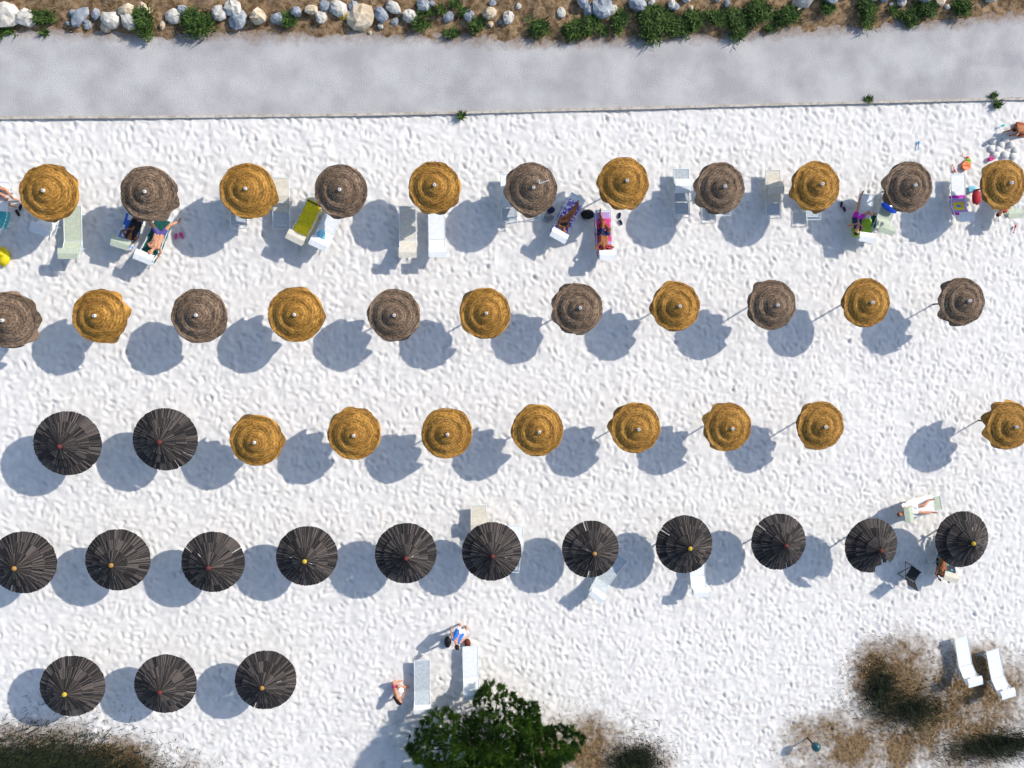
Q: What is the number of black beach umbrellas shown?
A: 16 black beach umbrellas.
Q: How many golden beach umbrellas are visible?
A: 19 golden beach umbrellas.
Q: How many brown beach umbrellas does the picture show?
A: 11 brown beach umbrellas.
